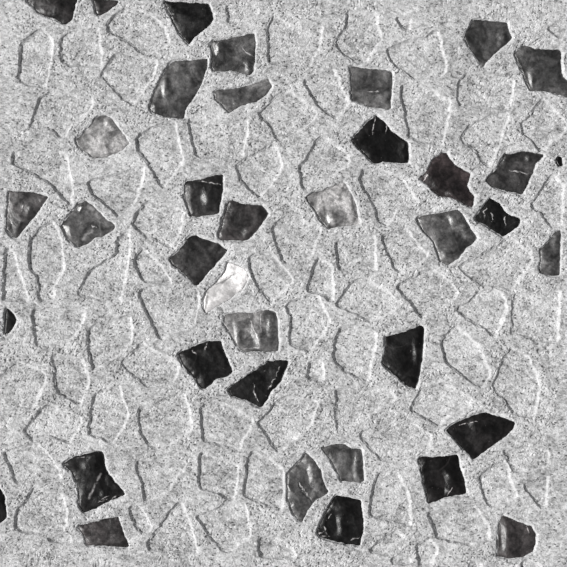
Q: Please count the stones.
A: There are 38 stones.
